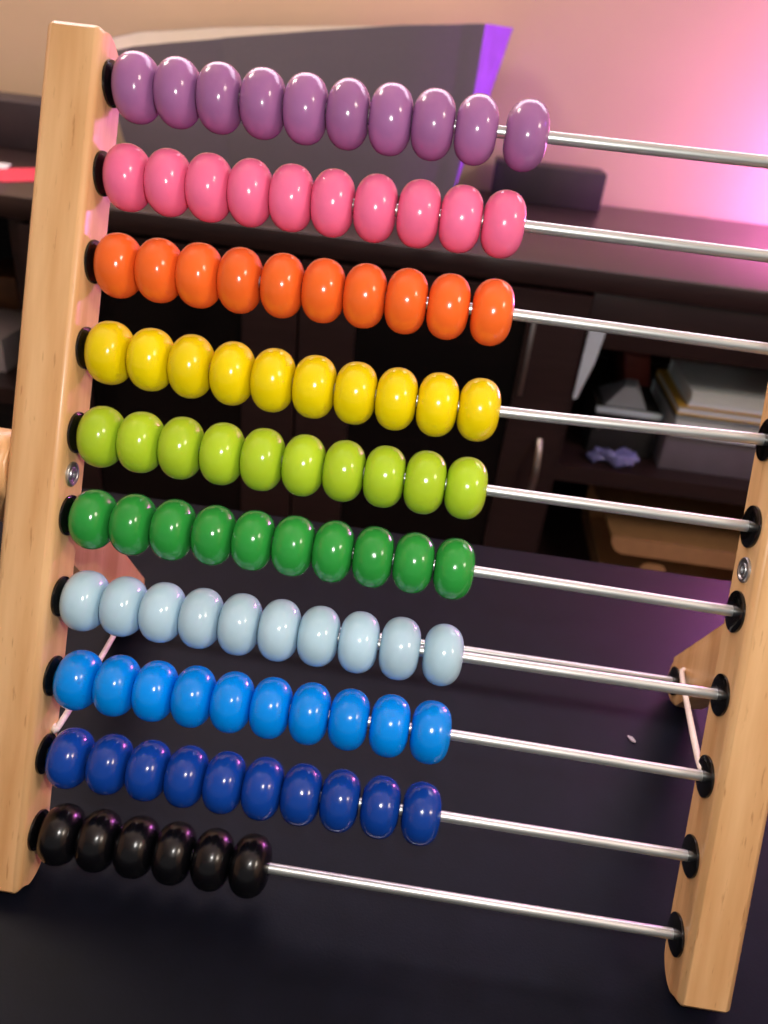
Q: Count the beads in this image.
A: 96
